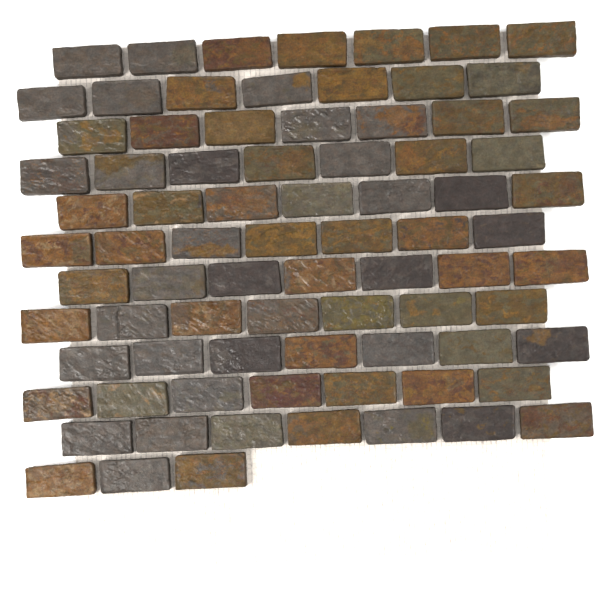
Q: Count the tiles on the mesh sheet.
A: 80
